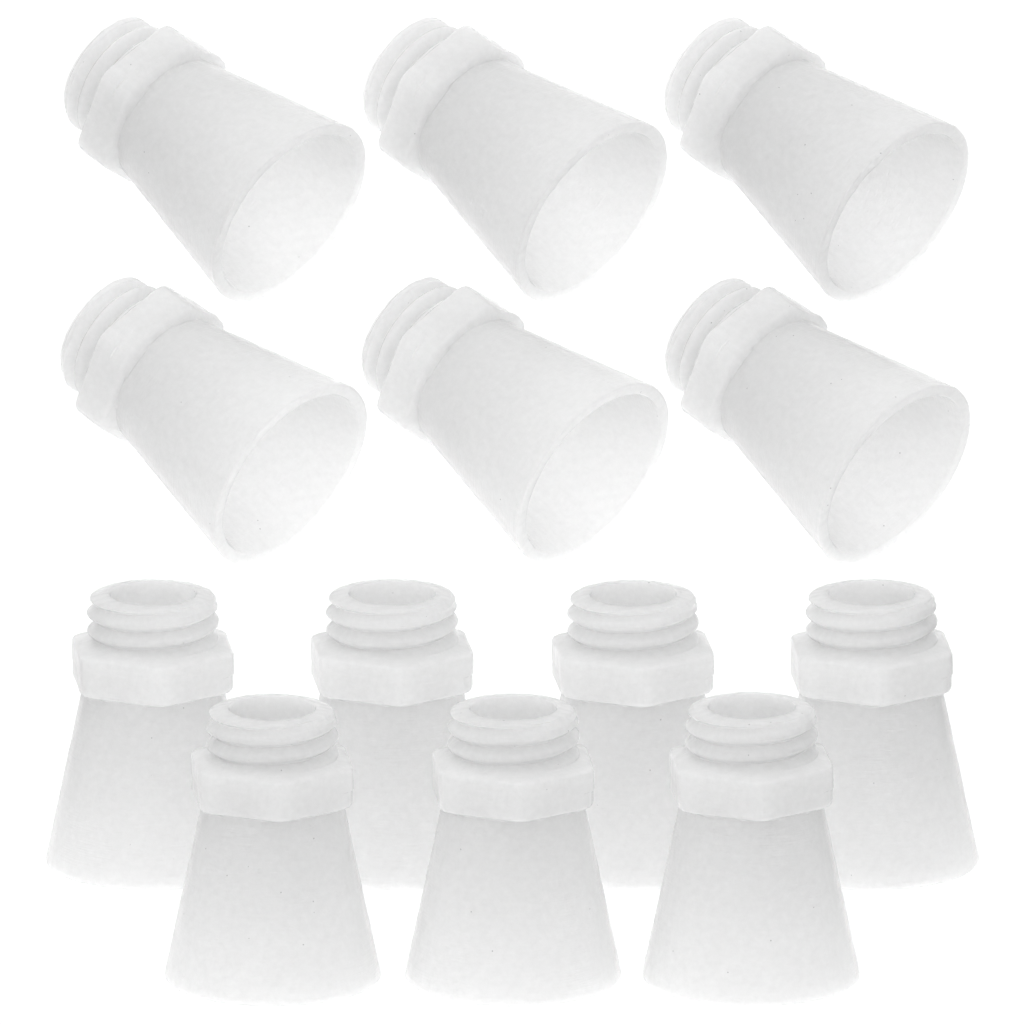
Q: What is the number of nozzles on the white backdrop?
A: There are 13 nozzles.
